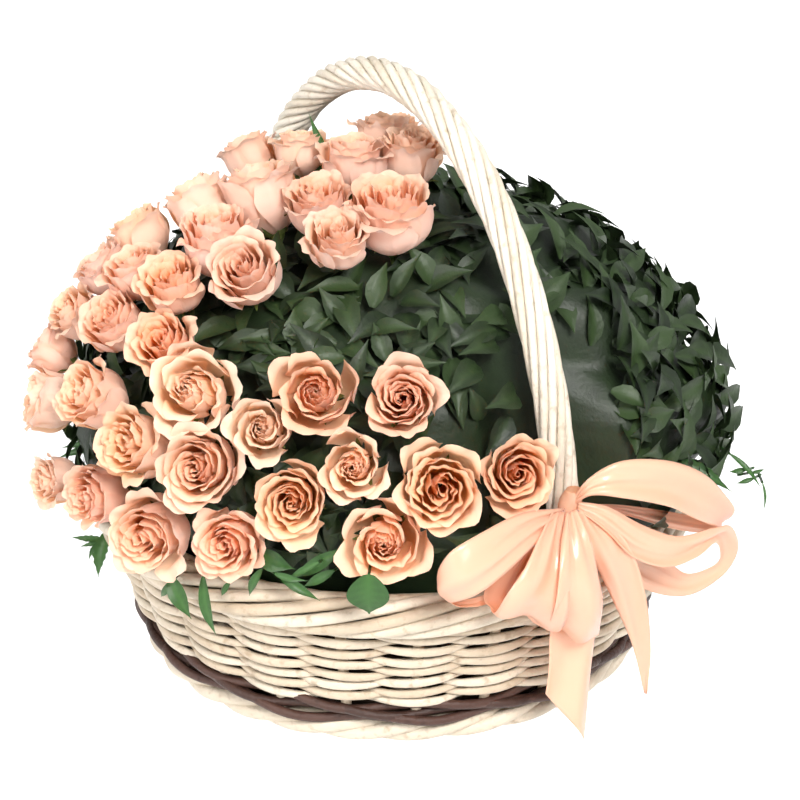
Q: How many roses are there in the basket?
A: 37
